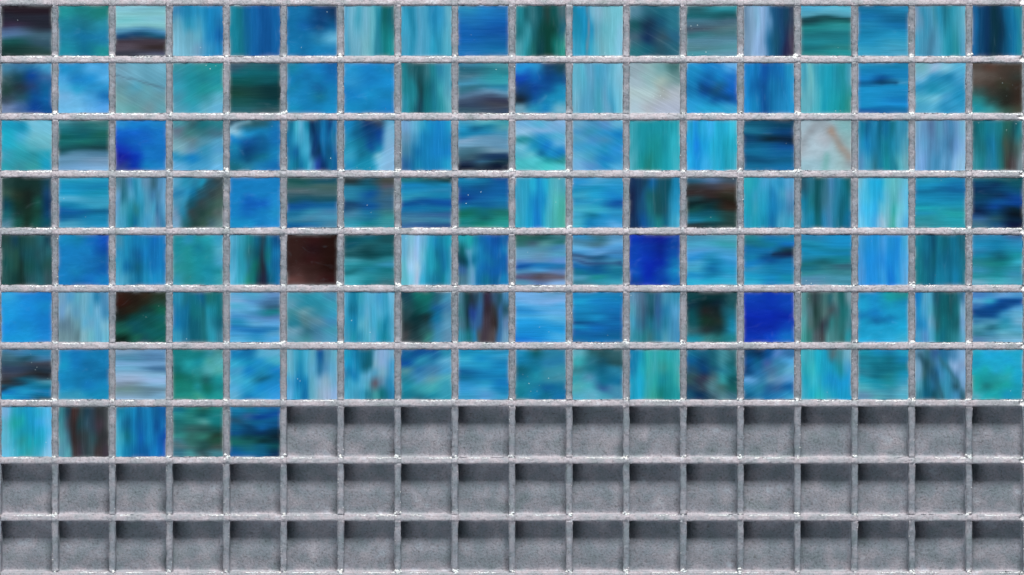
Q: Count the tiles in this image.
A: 131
